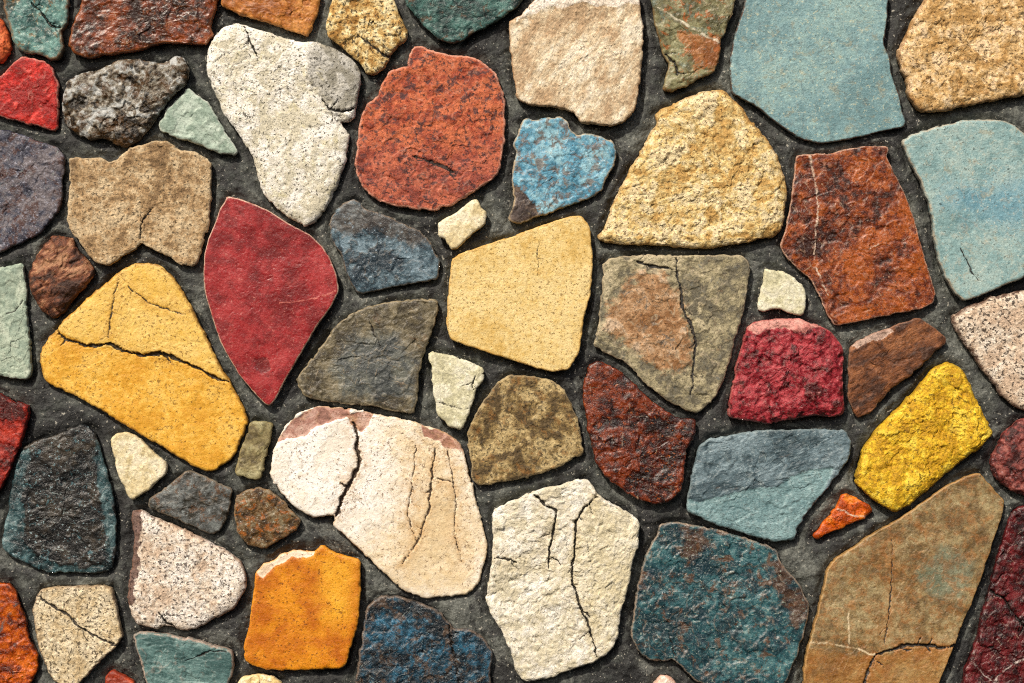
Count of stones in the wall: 61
